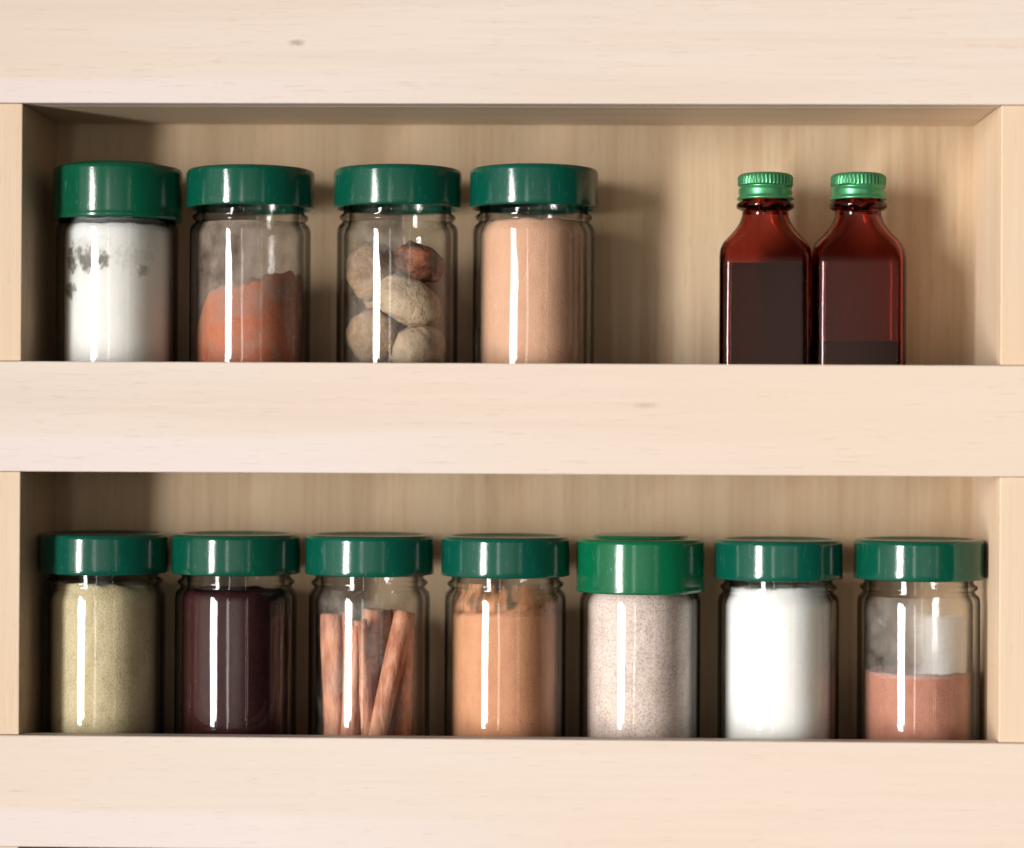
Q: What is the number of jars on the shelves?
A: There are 11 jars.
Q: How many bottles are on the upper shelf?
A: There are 2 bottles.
